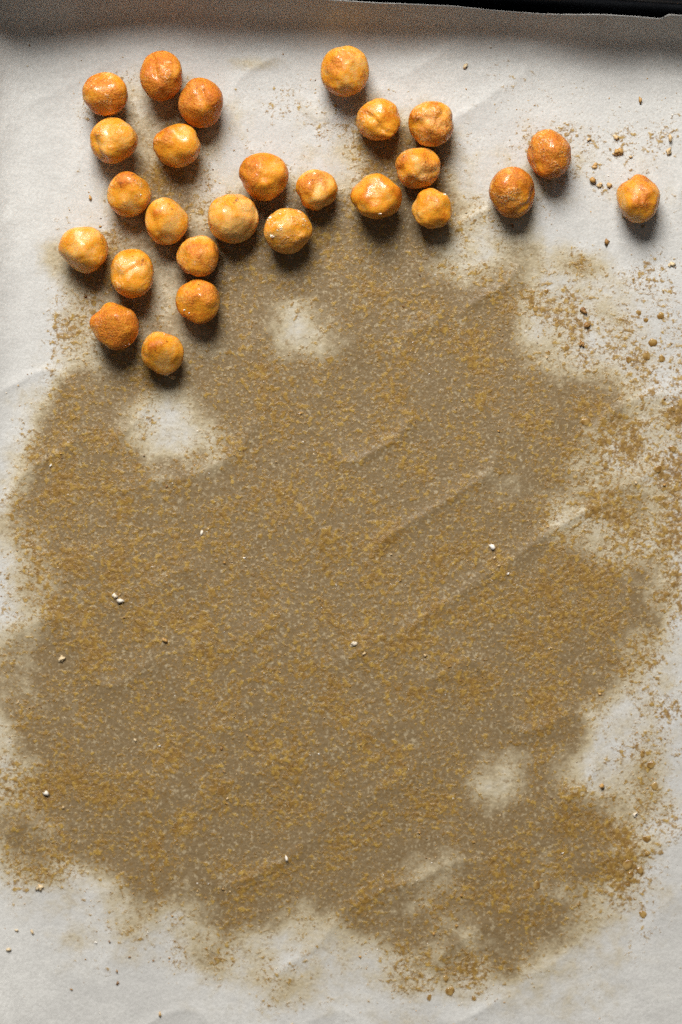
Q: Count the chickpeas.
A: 26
